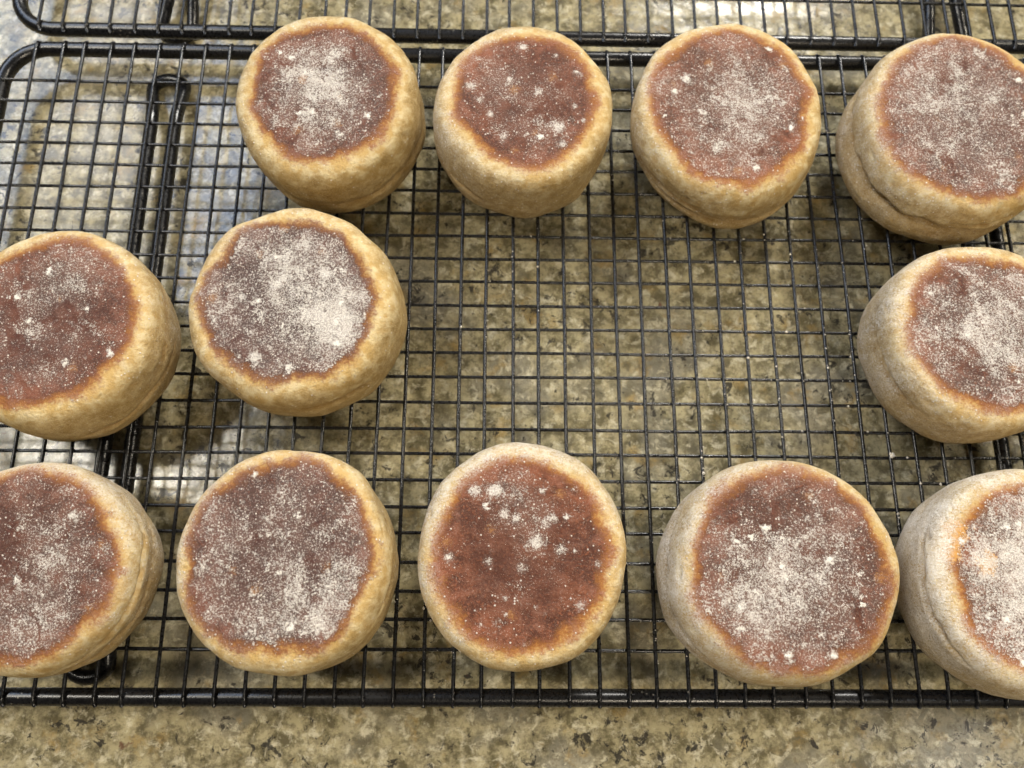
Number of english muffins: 12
